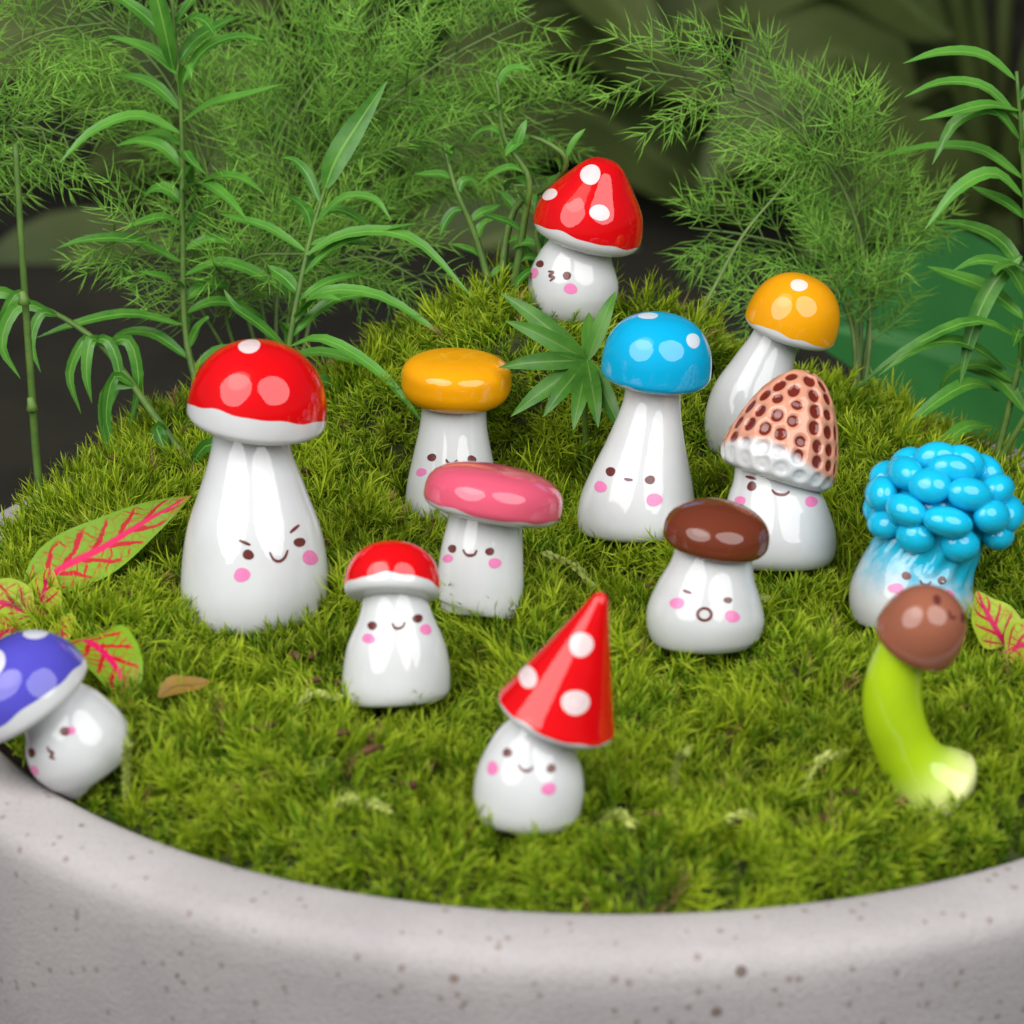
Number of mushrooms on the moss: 13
